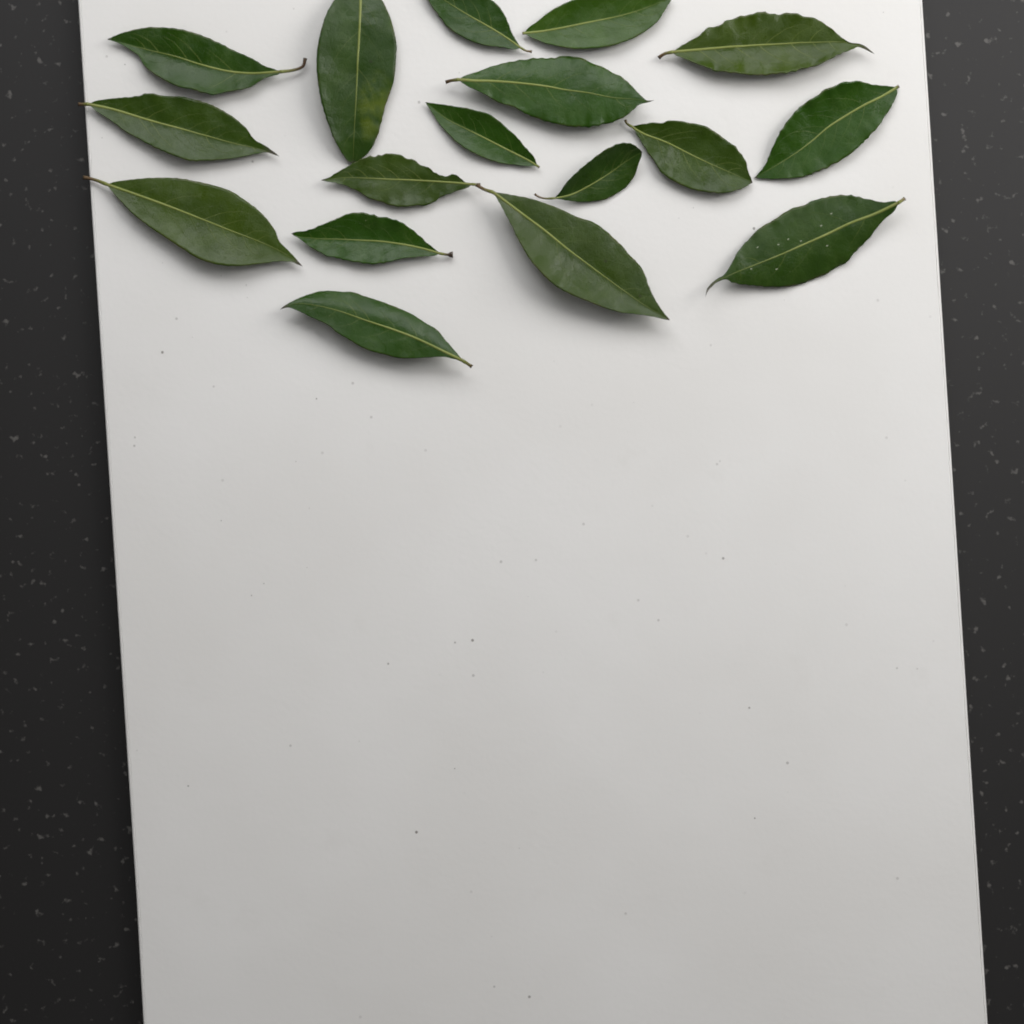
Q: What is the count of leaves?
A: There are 17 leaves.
